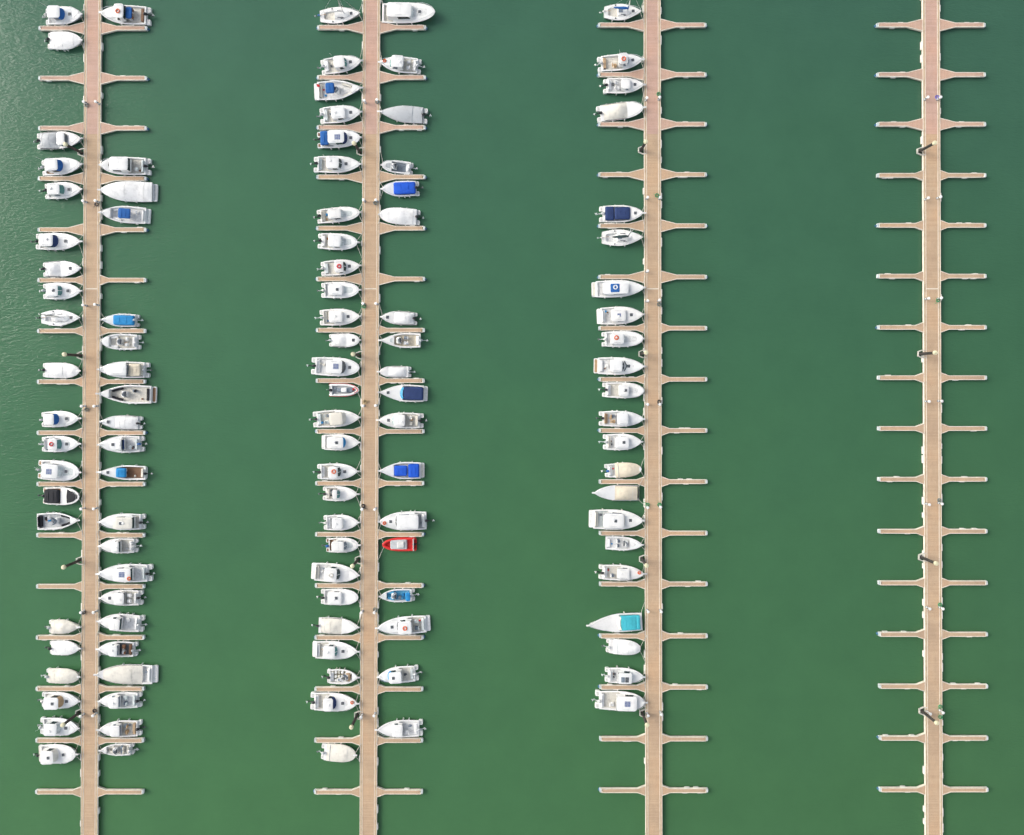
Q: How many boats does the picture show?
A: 109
